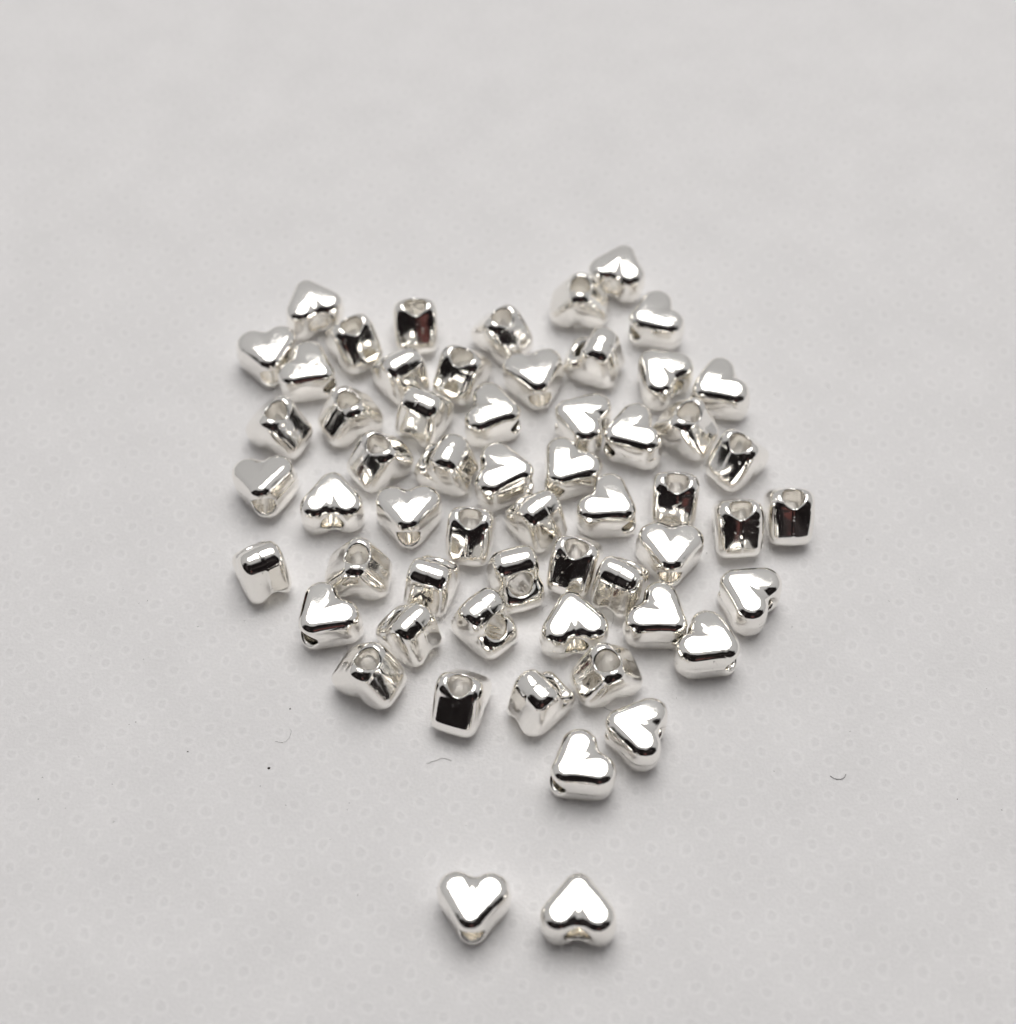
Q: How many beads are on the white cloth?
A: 58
